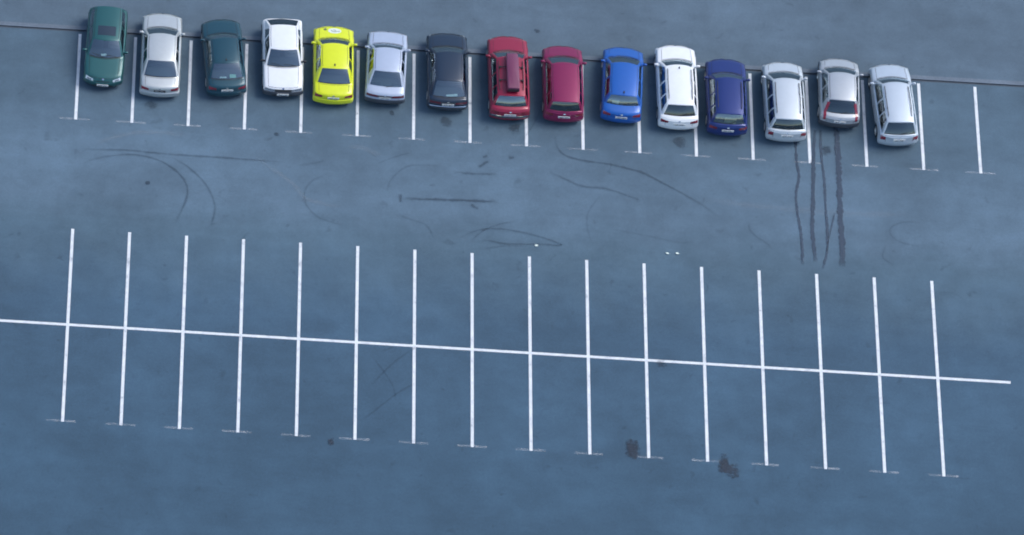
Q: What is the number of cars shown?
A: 15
